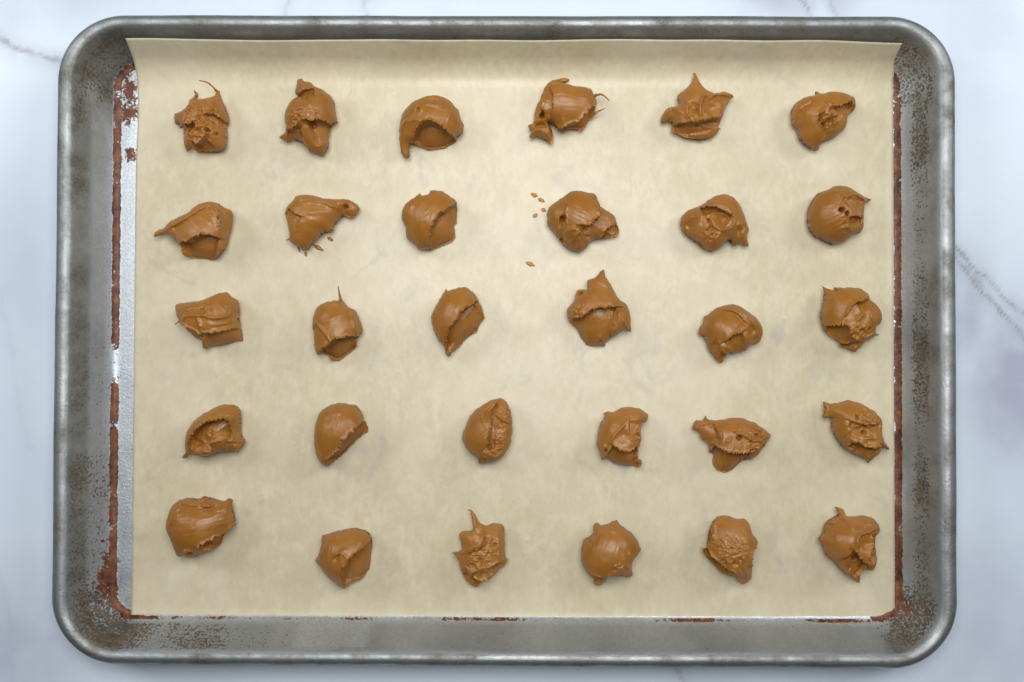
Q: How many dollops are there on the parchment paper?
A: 30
